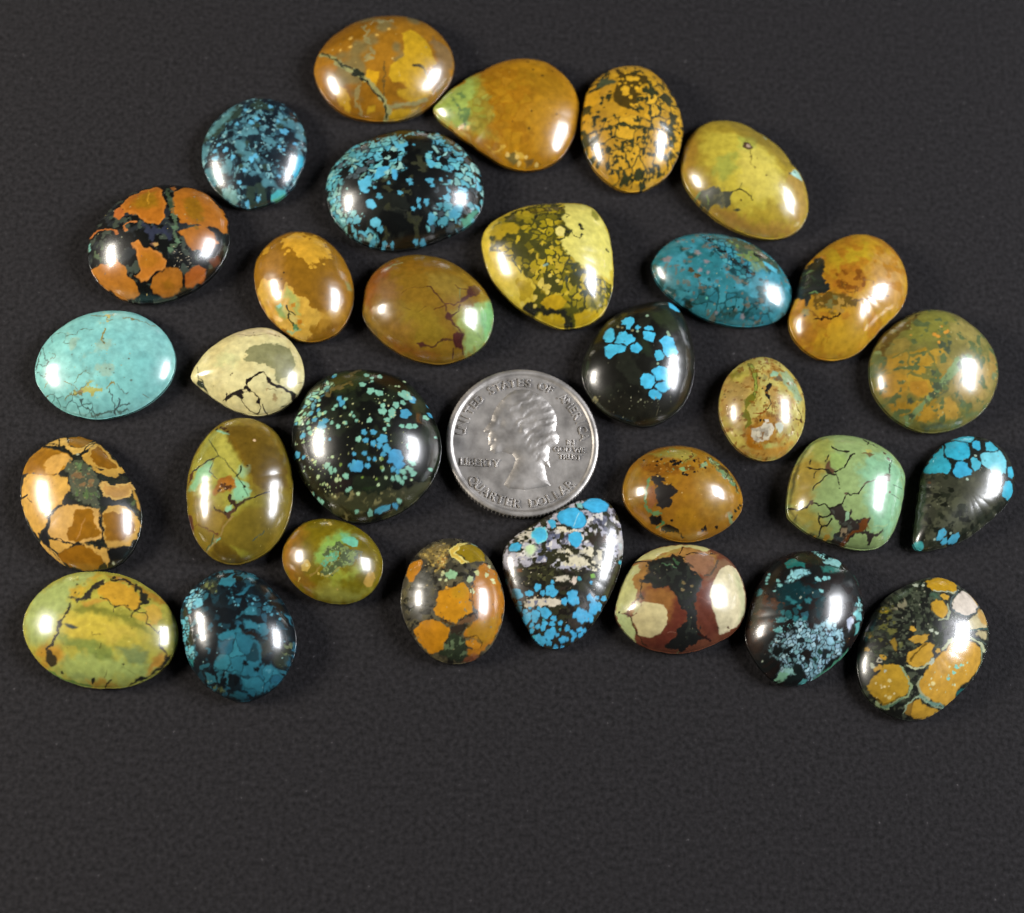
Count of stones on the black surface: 31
